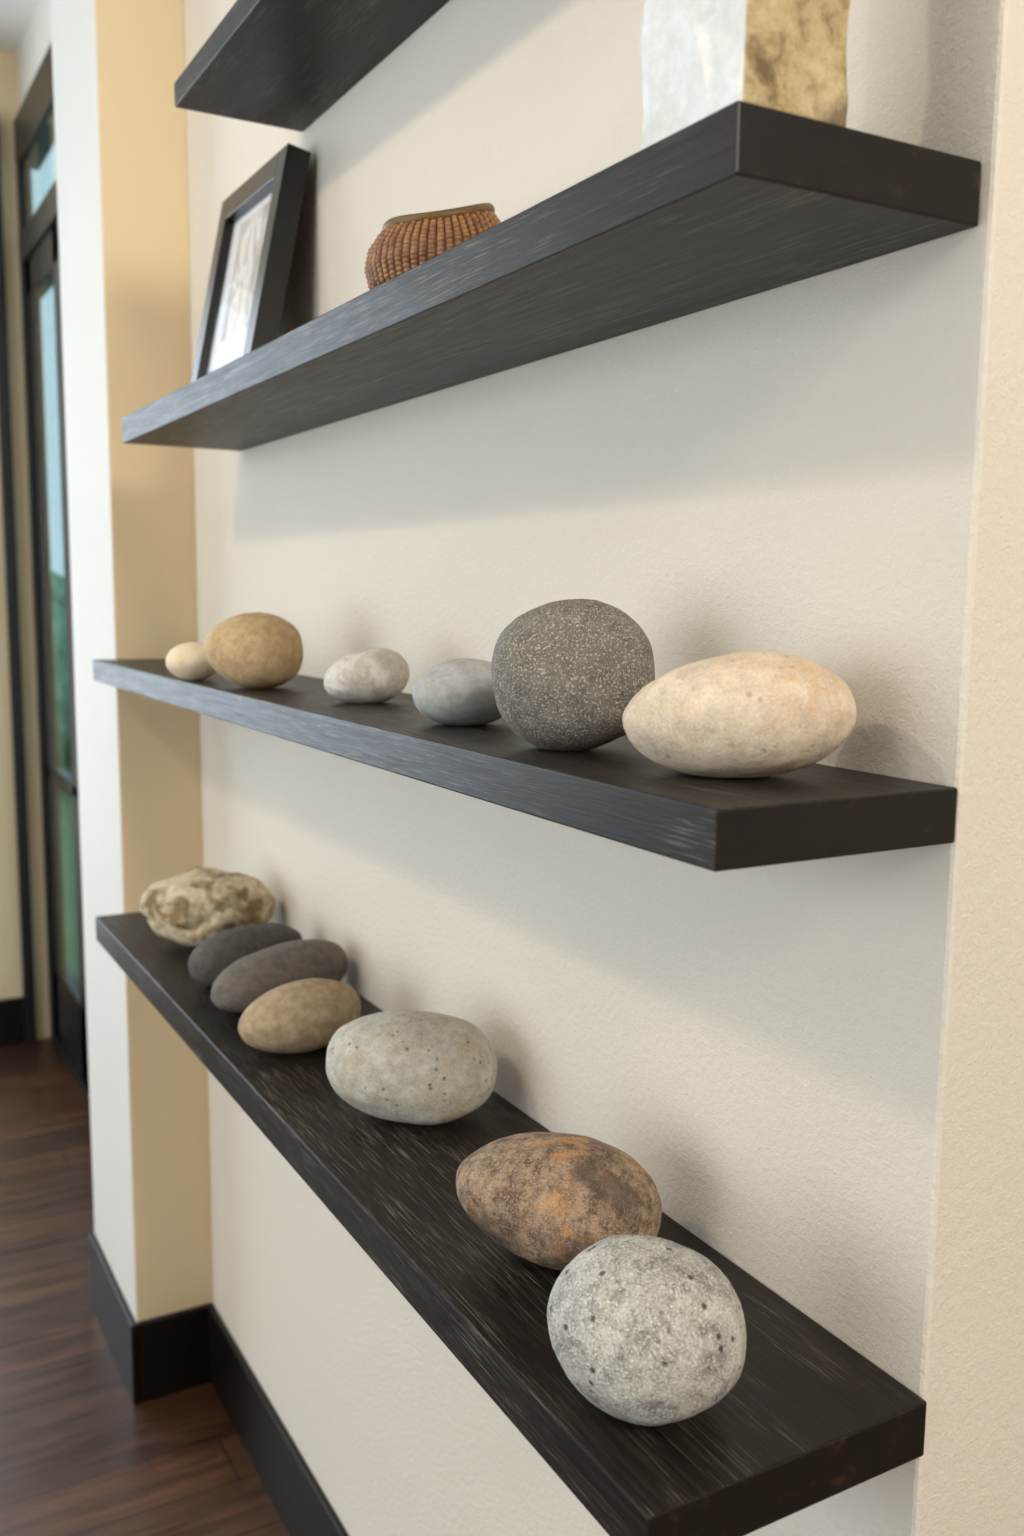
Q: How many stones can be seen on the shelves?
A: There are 14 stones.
